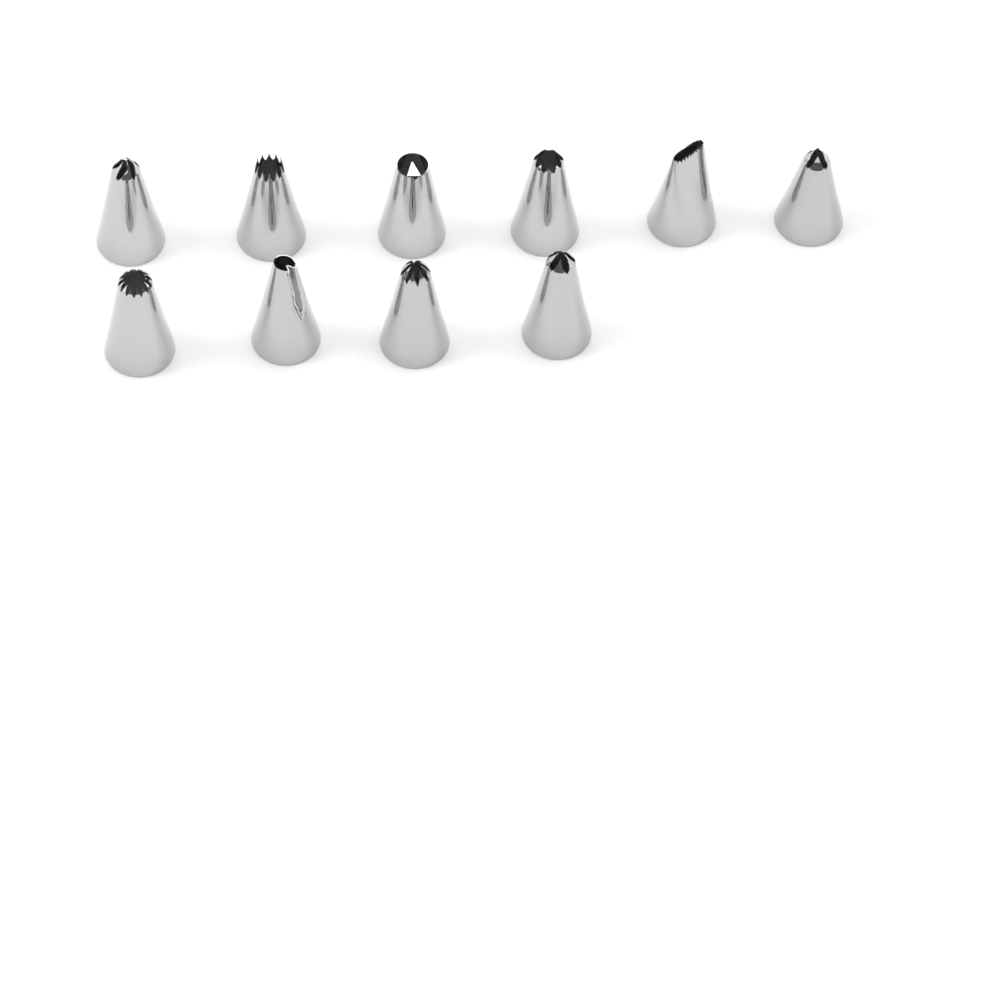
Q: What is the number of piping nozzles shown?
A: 10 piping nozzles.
